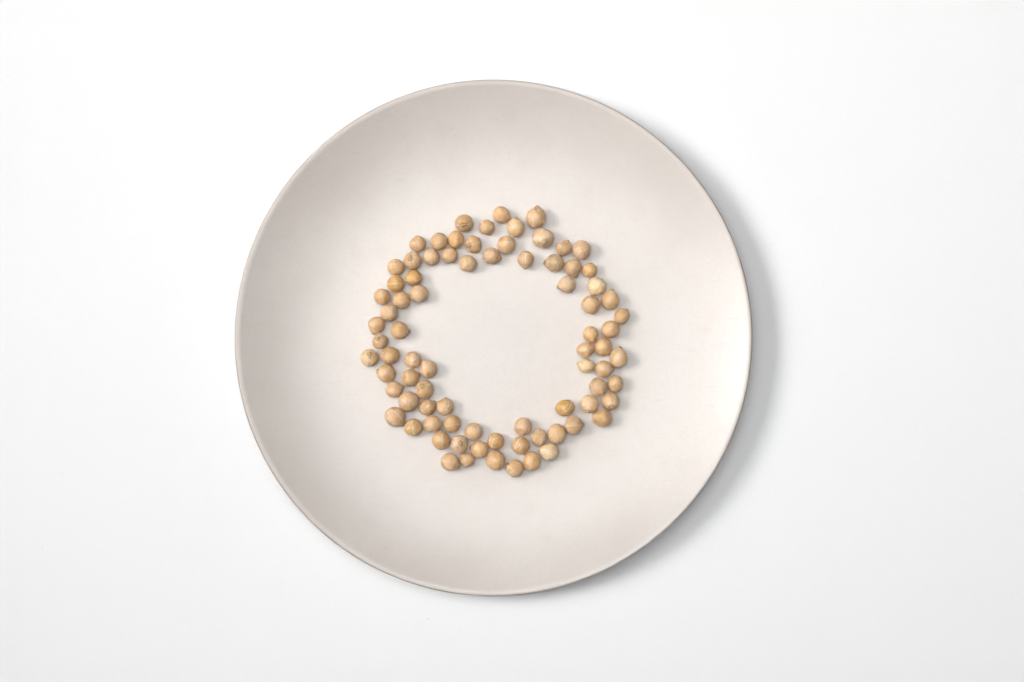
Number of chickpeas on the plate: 81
